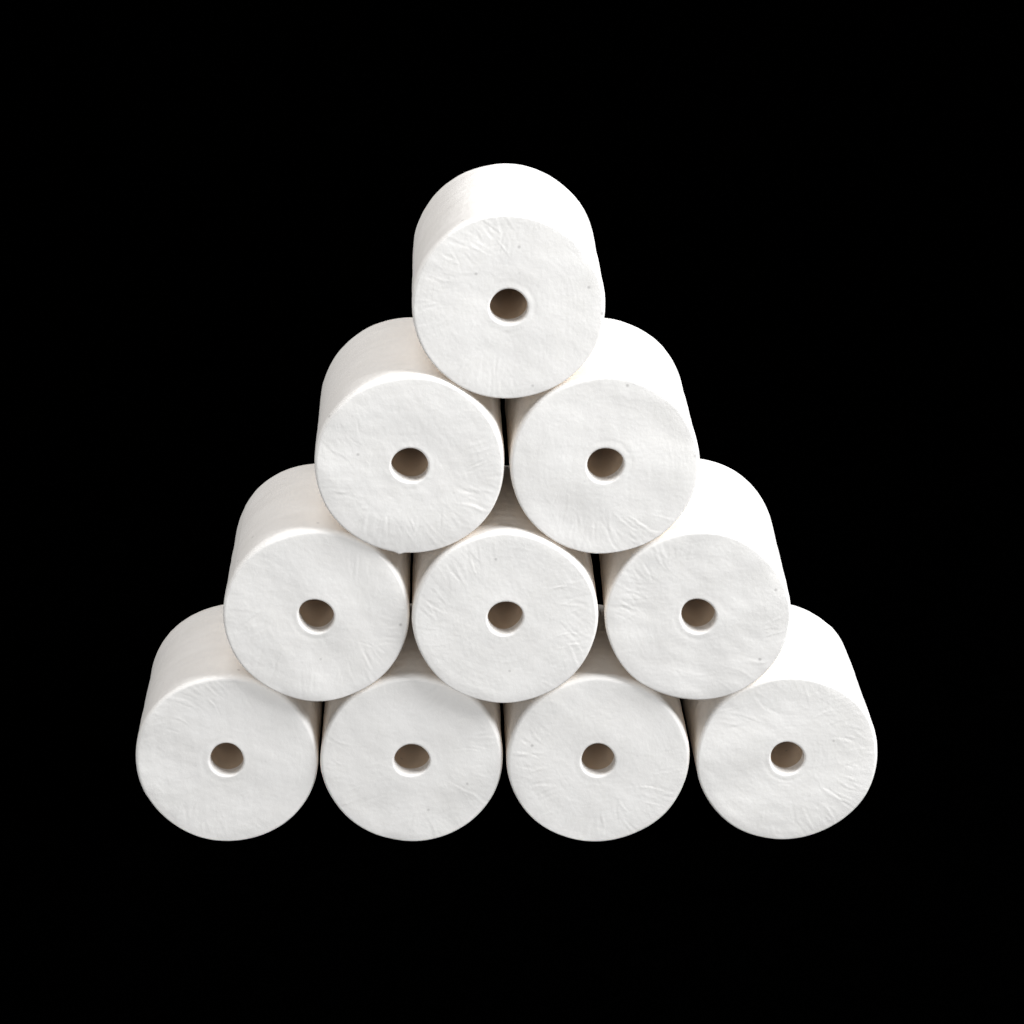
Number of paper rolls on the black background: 10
